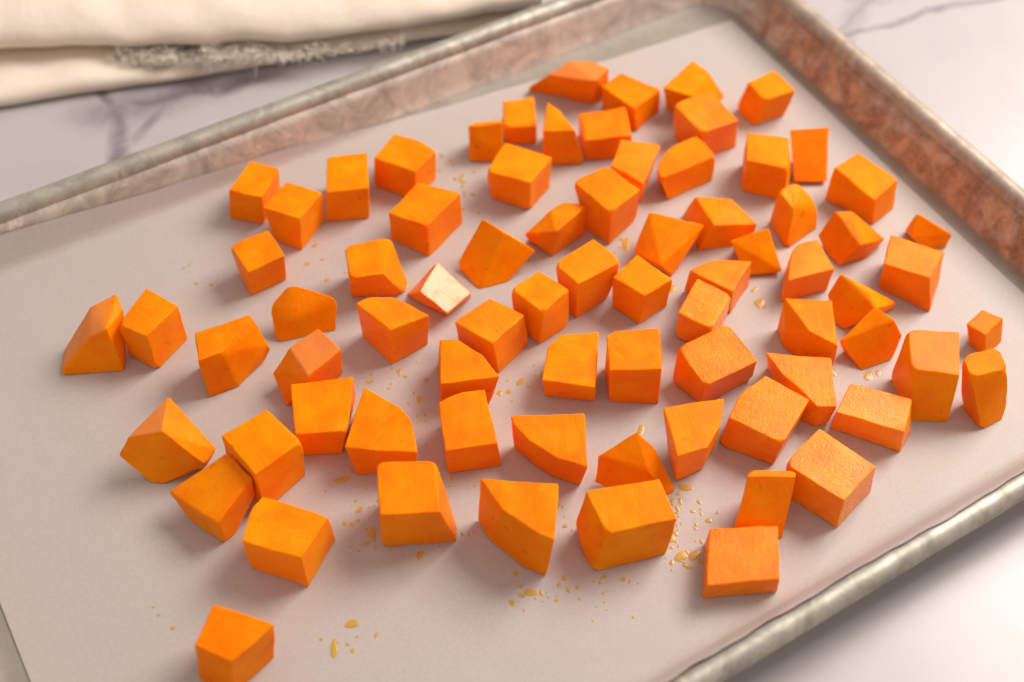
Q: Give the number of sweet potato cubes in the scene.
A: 76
